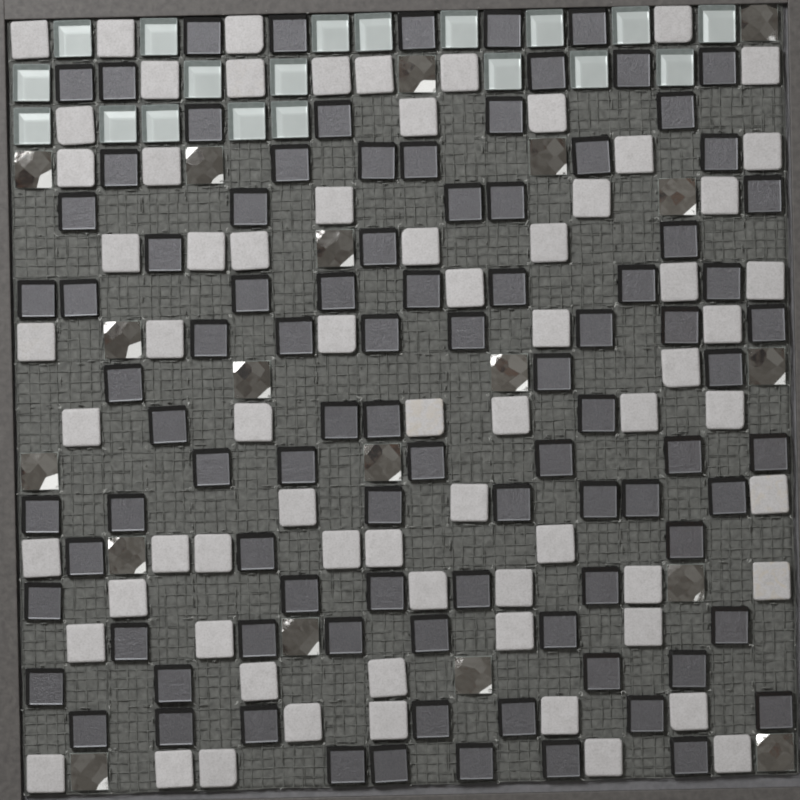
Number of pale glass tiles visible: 19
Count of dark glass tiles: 93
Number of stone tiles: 69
